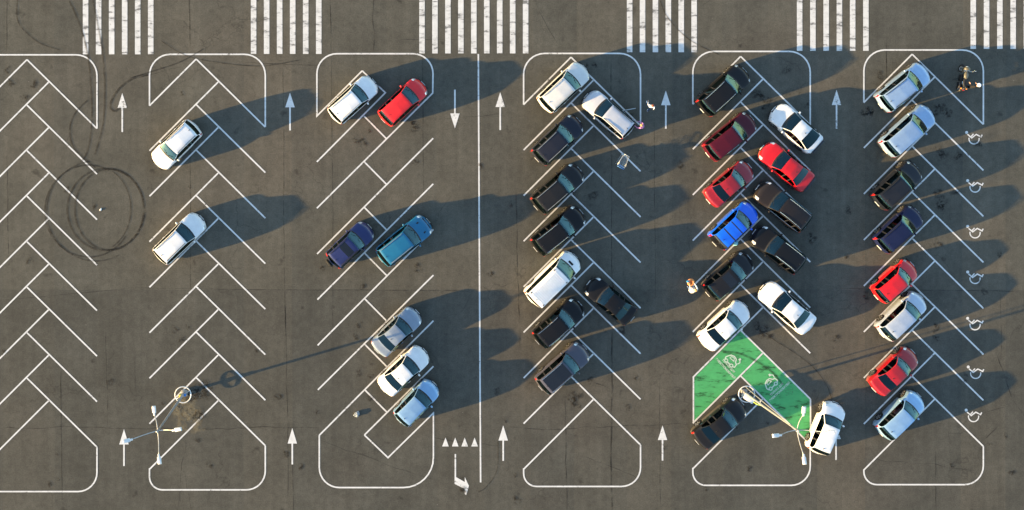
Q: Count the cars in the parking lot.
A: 39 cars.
